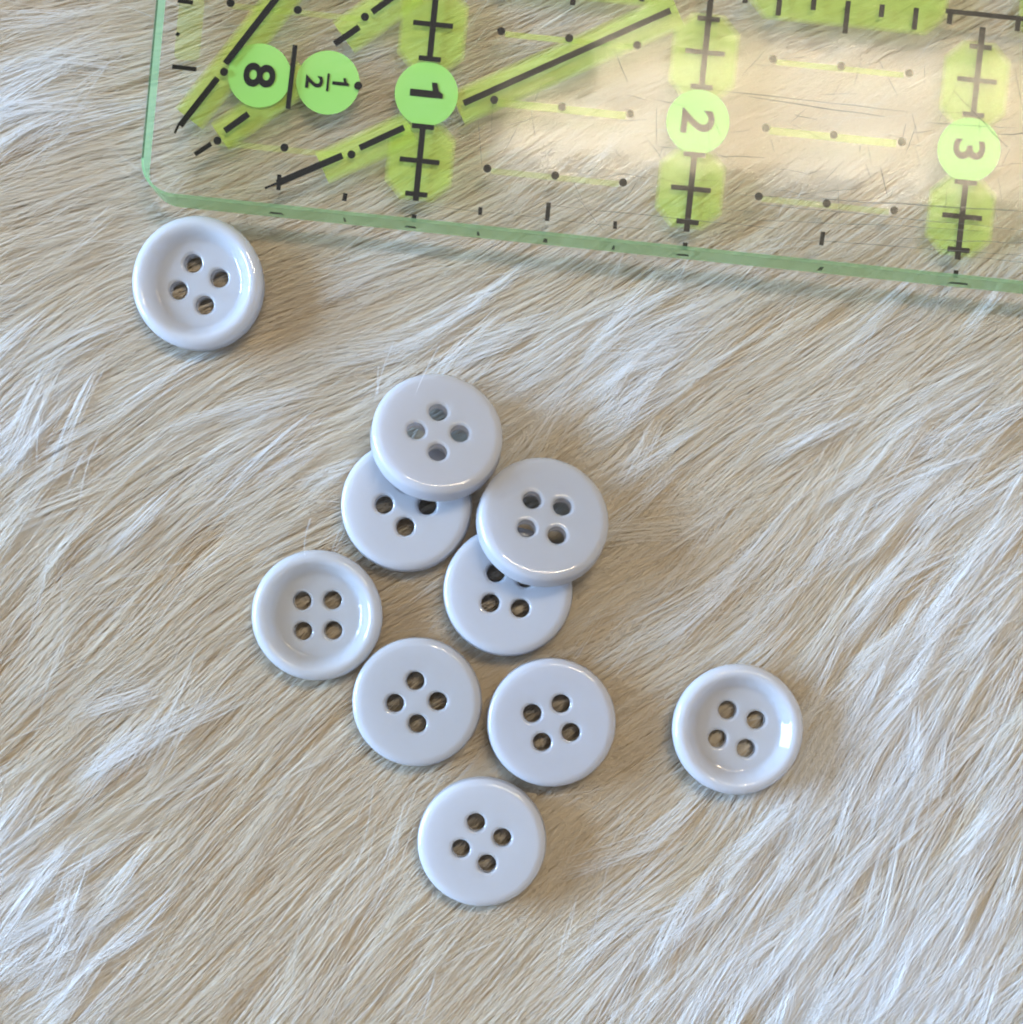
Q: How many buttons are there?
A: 10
